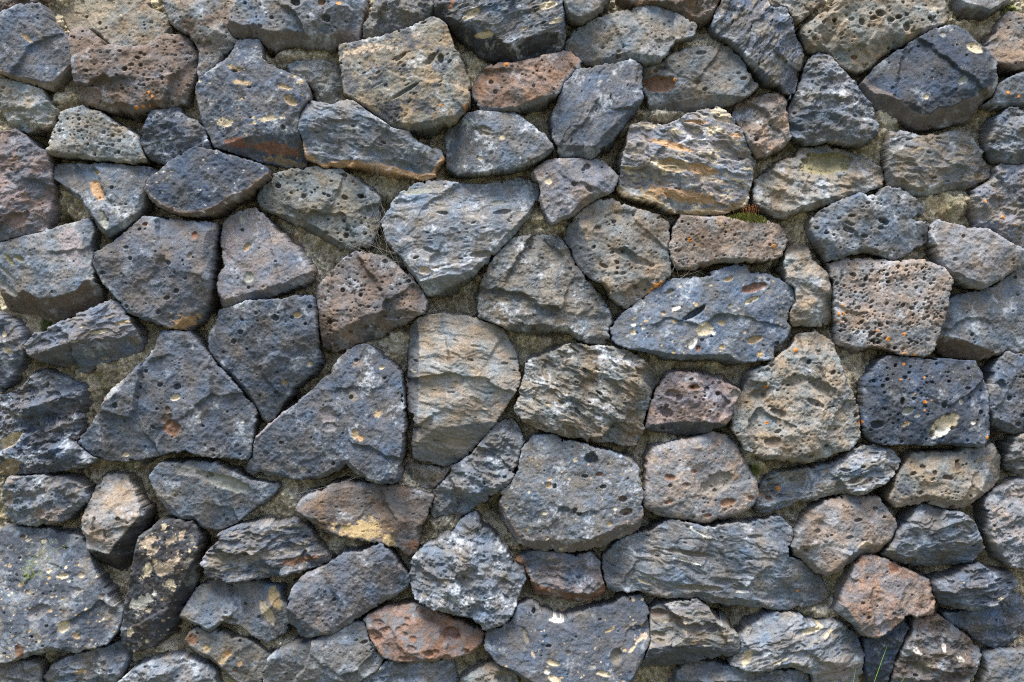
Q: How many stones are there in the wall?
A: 107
